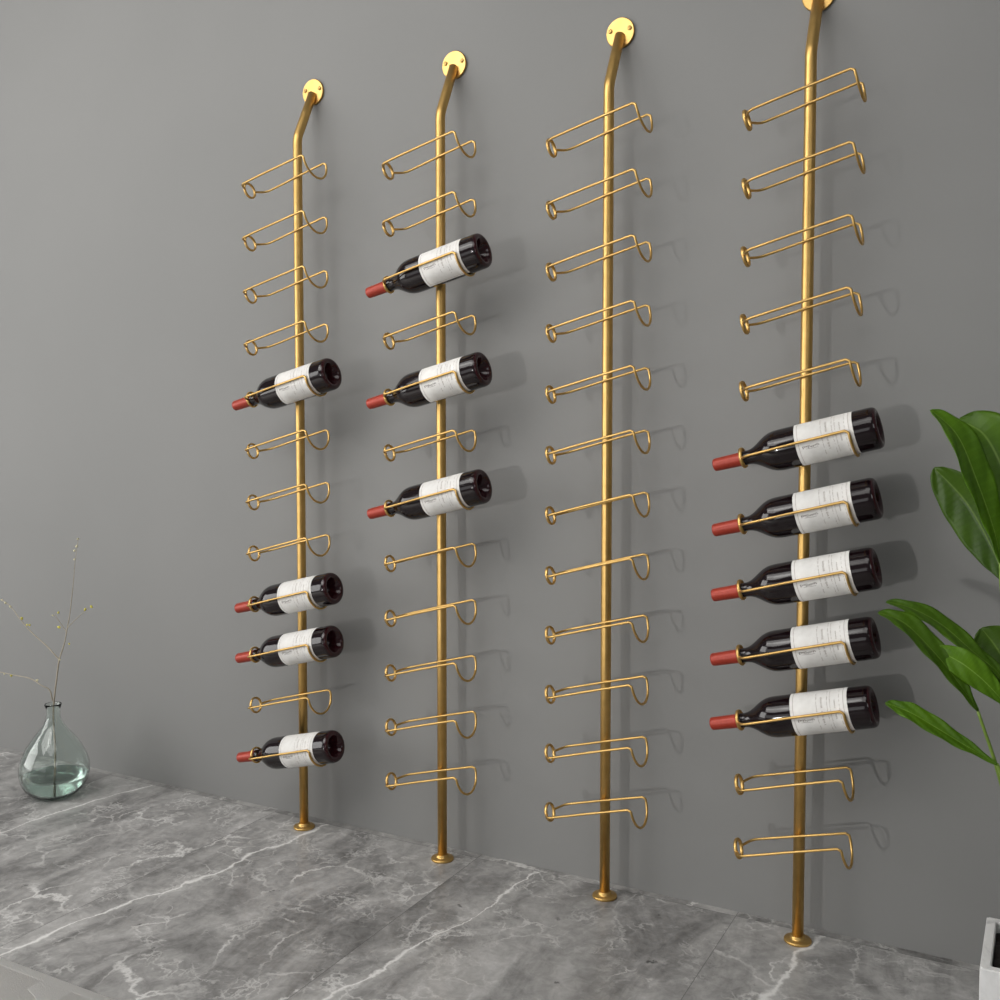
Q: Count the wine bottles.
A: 12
